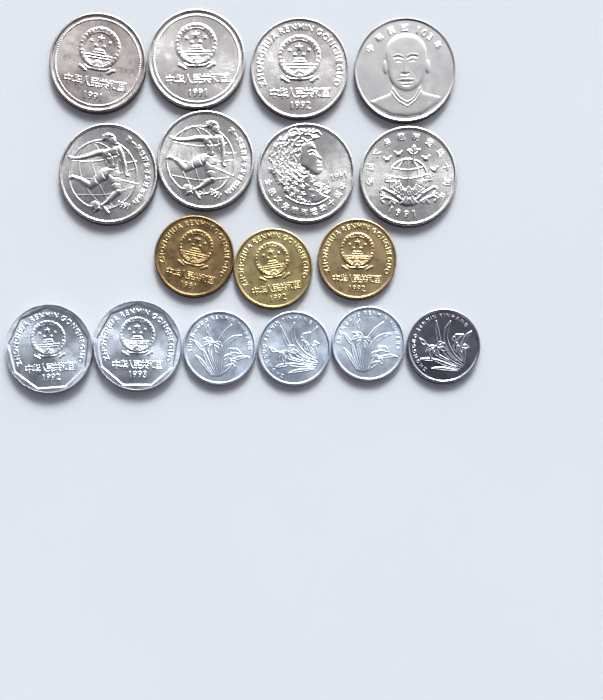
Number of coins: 17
